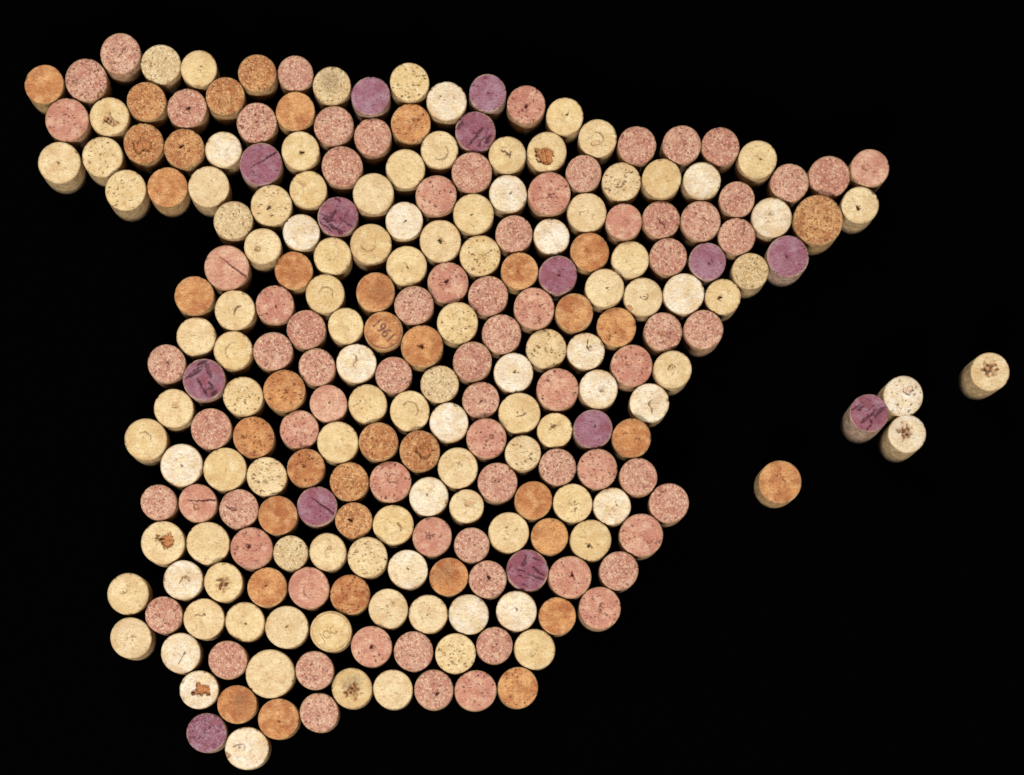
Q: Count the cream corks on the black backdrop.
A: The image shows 110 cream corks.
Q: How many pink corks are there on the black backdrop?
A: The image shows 76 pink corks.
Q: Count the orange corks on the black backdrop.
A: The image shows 38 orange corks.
